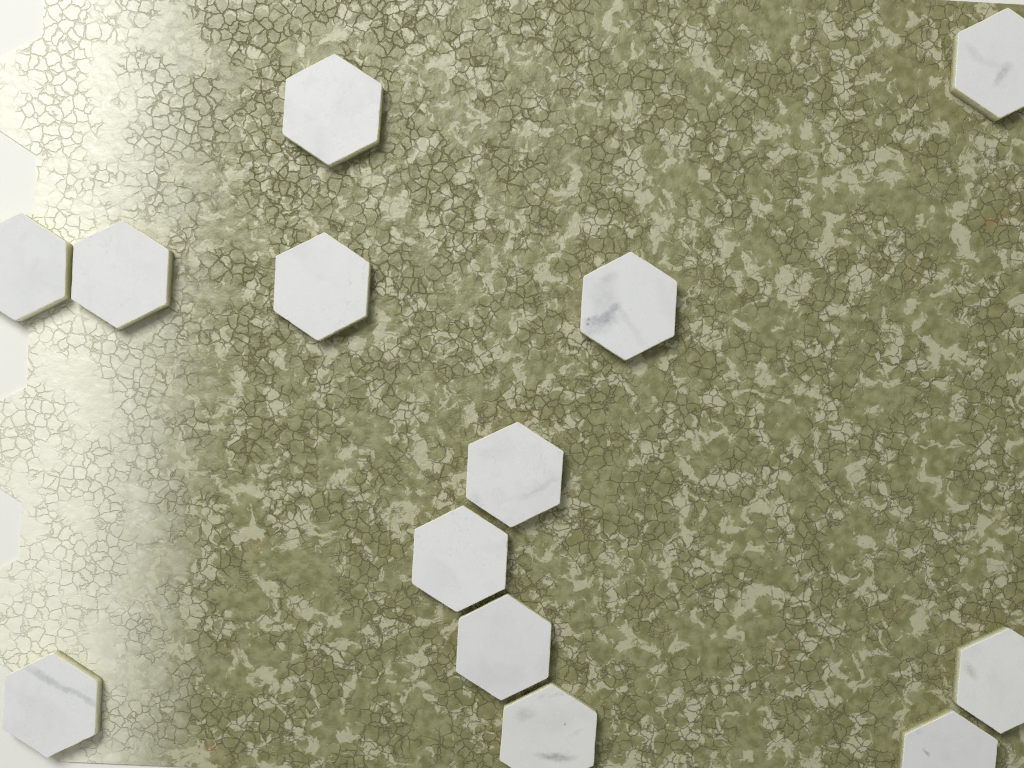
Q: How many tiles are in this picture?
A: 13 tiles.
